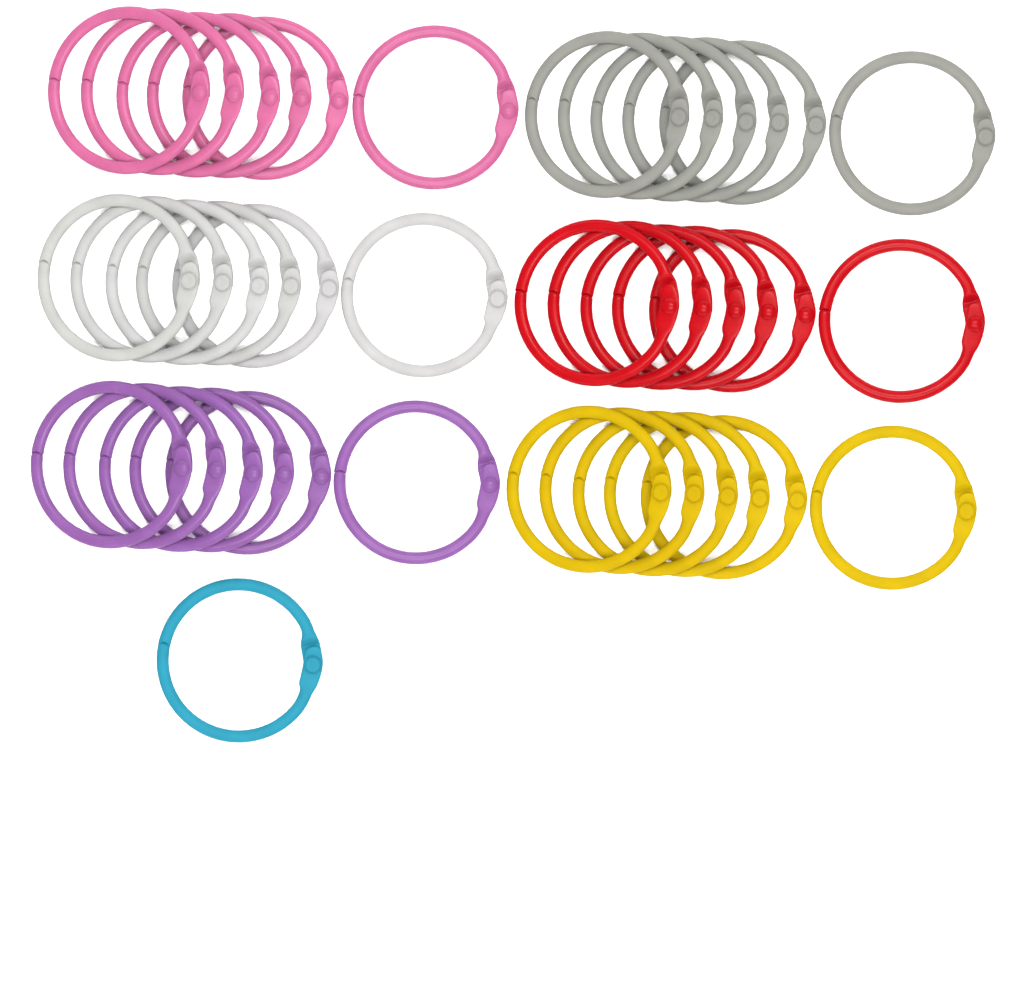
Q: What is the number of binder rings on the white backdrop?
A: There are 37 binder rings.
